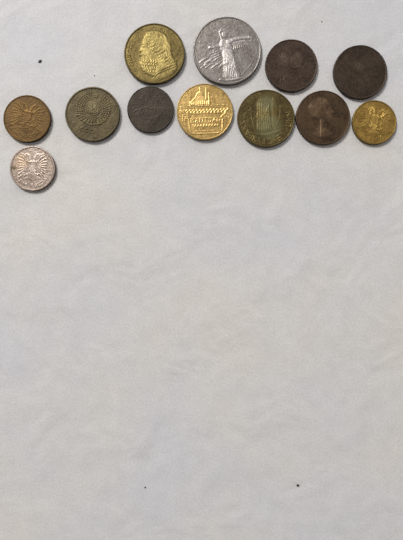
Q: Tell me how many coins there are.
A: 12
